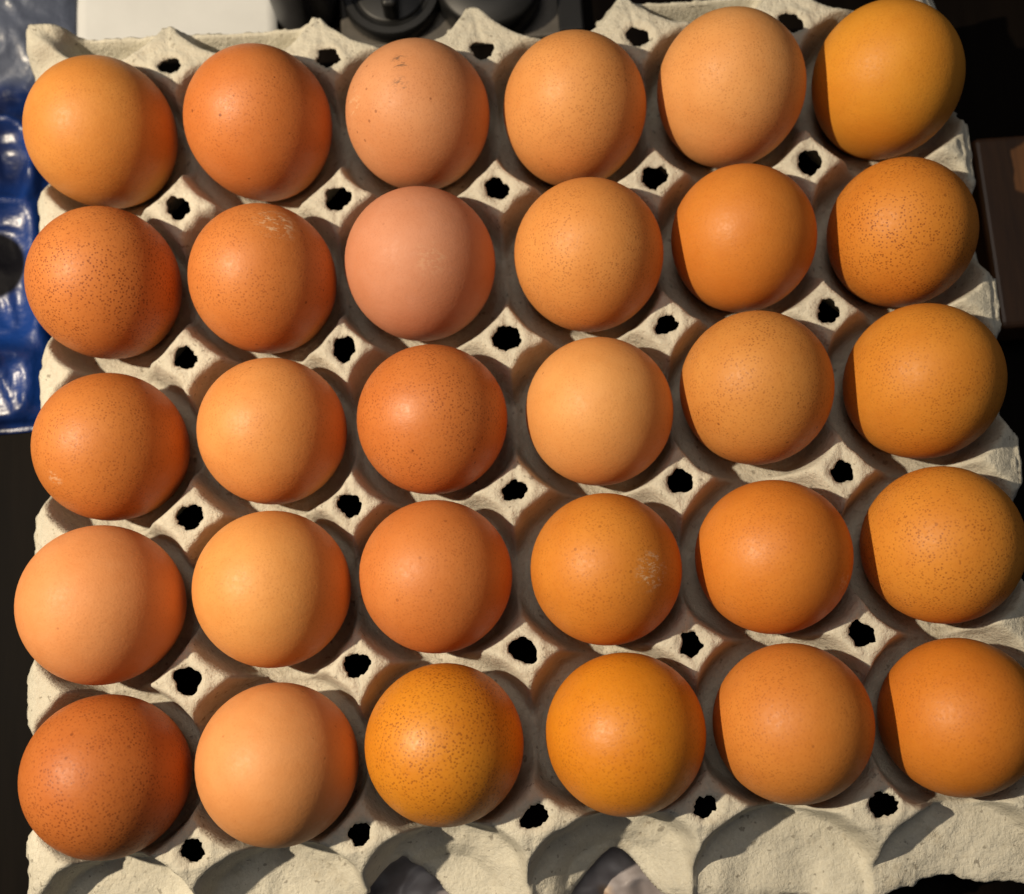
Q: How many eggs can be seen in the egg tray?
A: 30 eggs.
